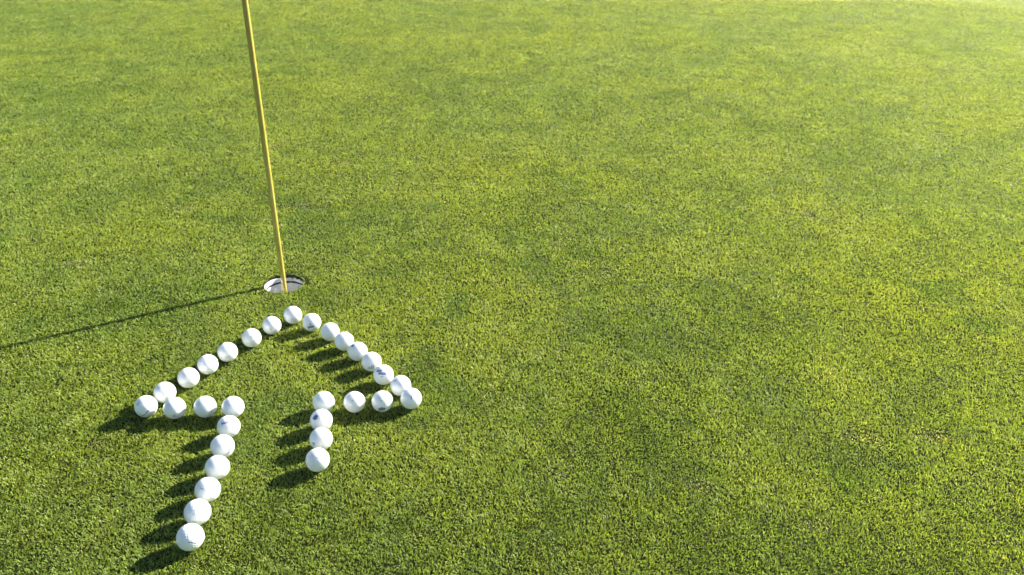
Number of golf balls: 31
